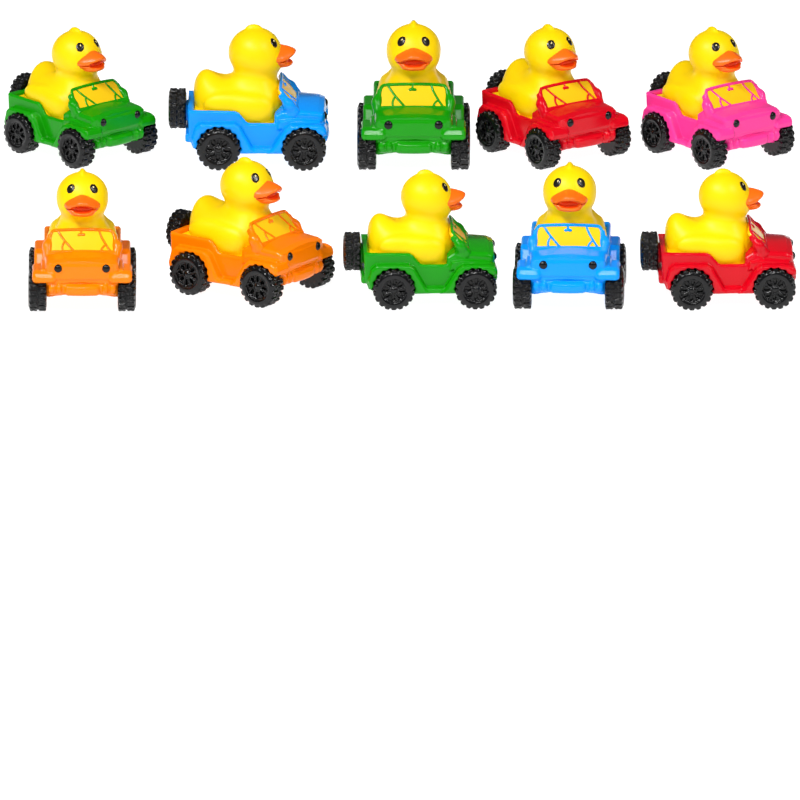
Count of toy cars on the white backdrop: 10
